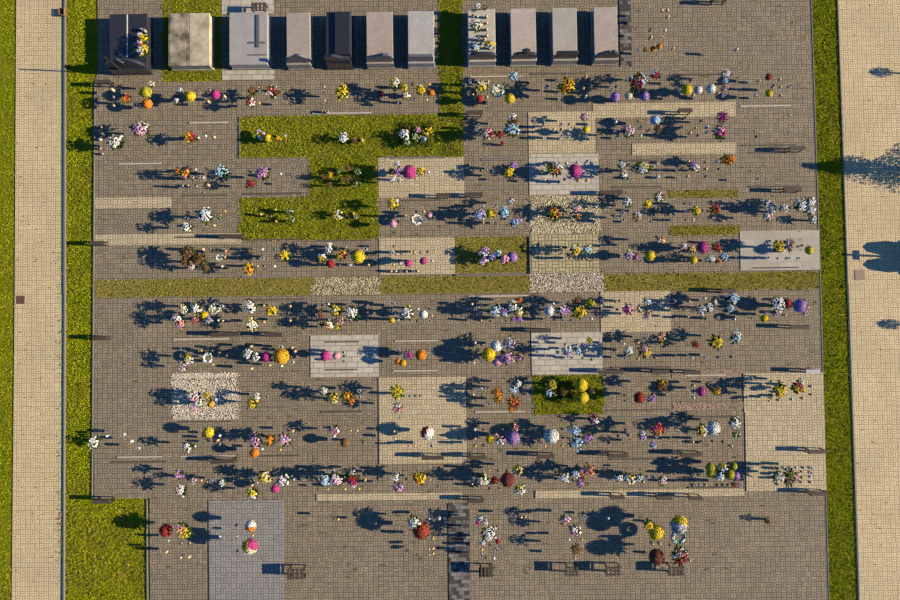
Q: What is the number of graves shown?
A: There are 11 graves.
